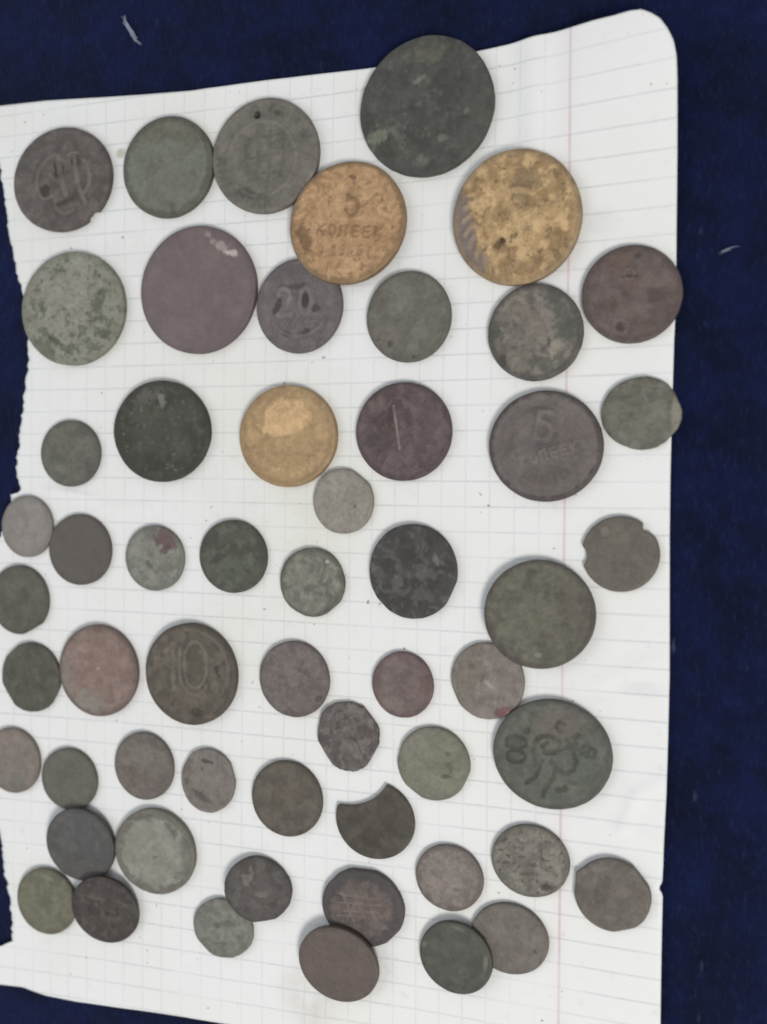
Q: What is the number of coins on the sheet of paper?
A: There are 56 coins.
